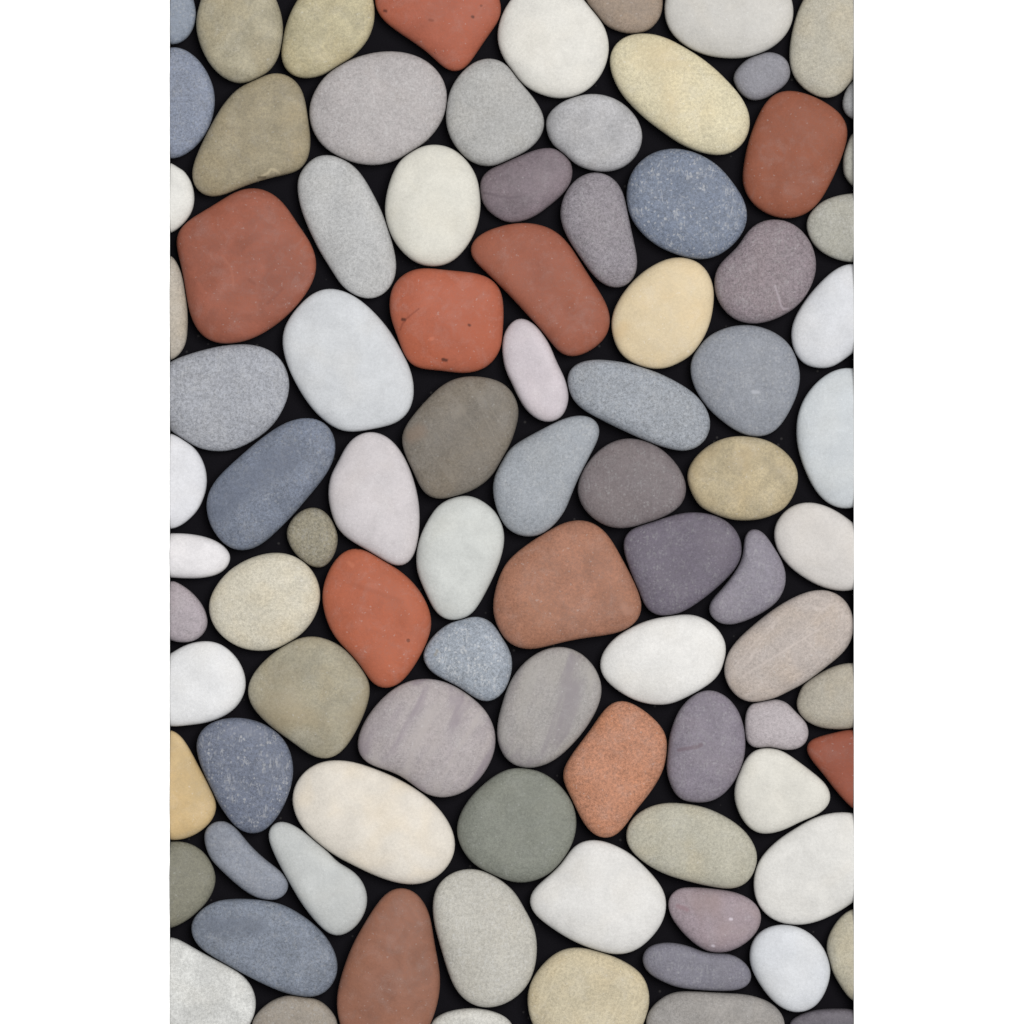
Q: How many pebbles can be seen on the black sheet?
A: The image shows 91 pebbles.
